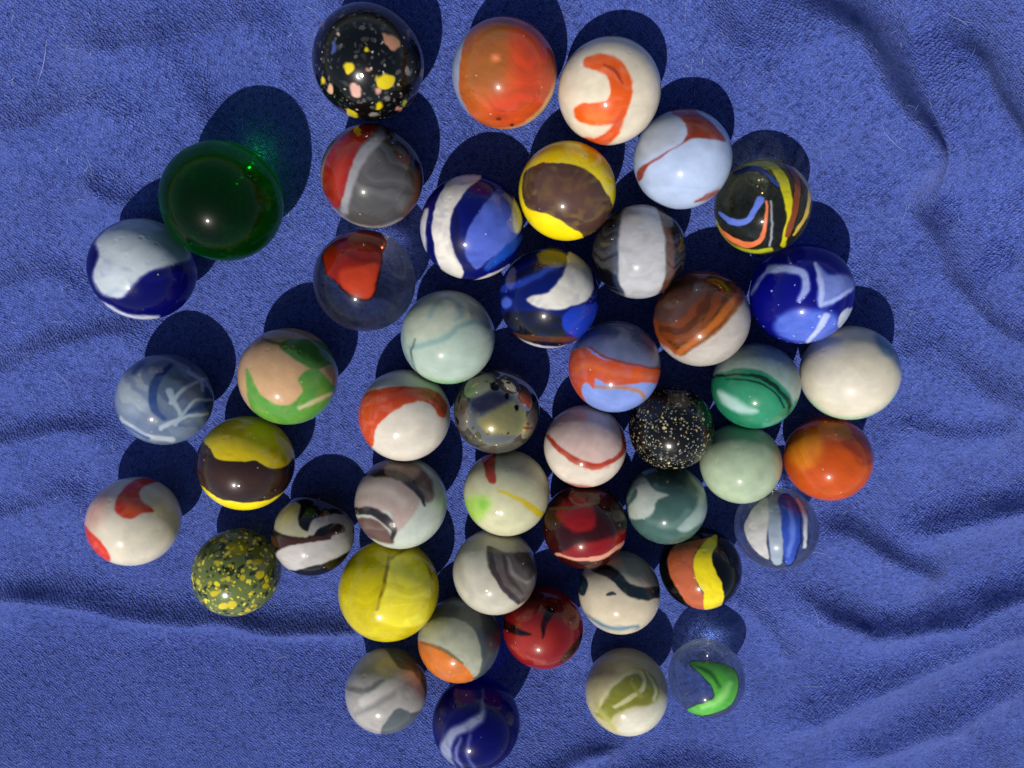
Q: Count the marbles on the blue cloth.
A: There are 46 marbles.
